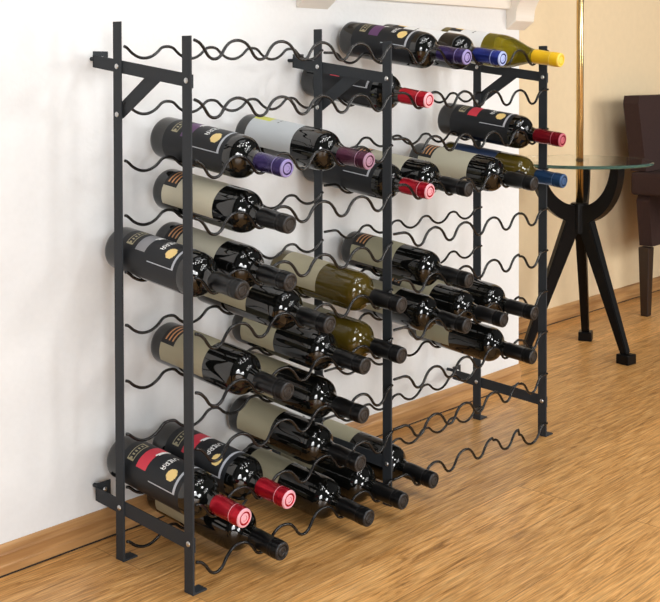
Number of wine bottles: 32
